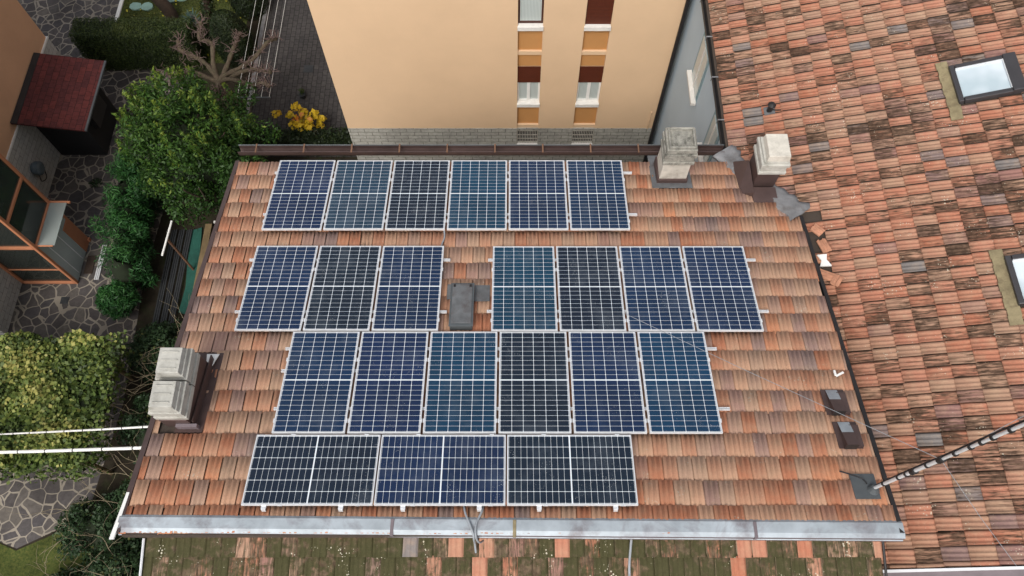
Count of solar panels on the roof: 22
